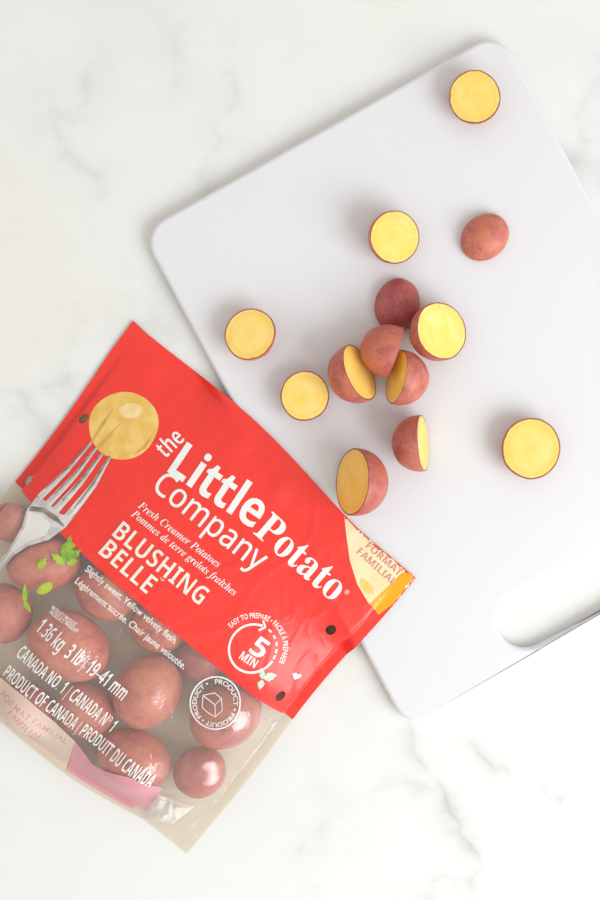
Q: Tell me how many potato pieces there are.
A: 13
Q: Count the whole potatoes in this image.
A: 13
